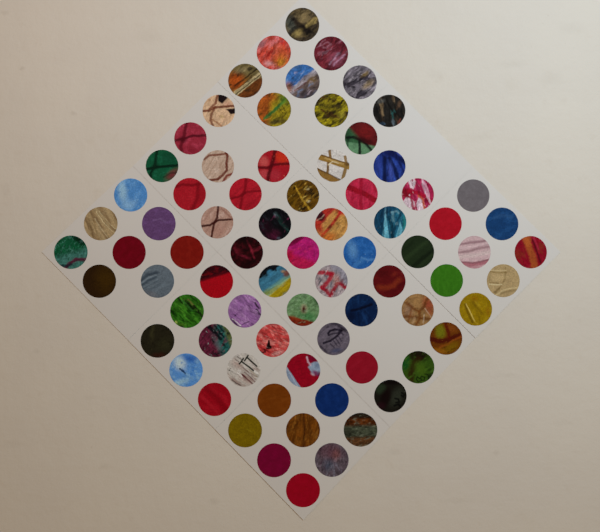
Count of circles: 75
